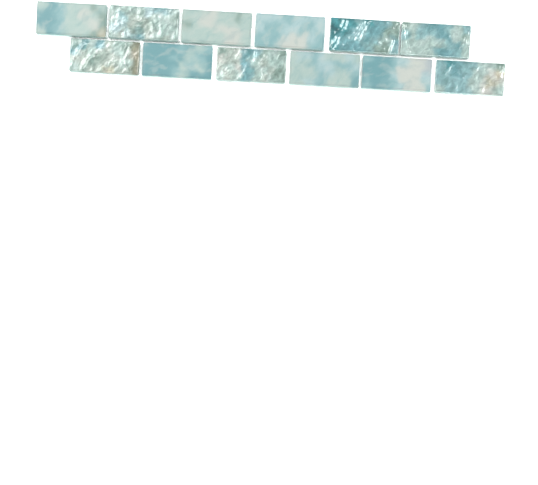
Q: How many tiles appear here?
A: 12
